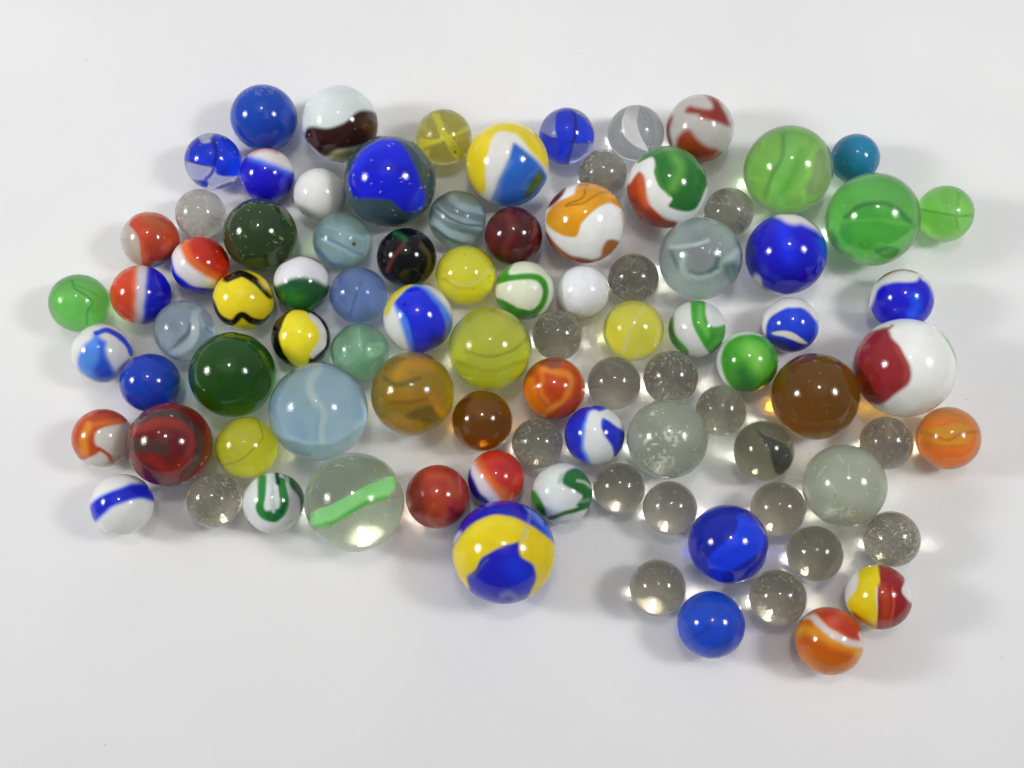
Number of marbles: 90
